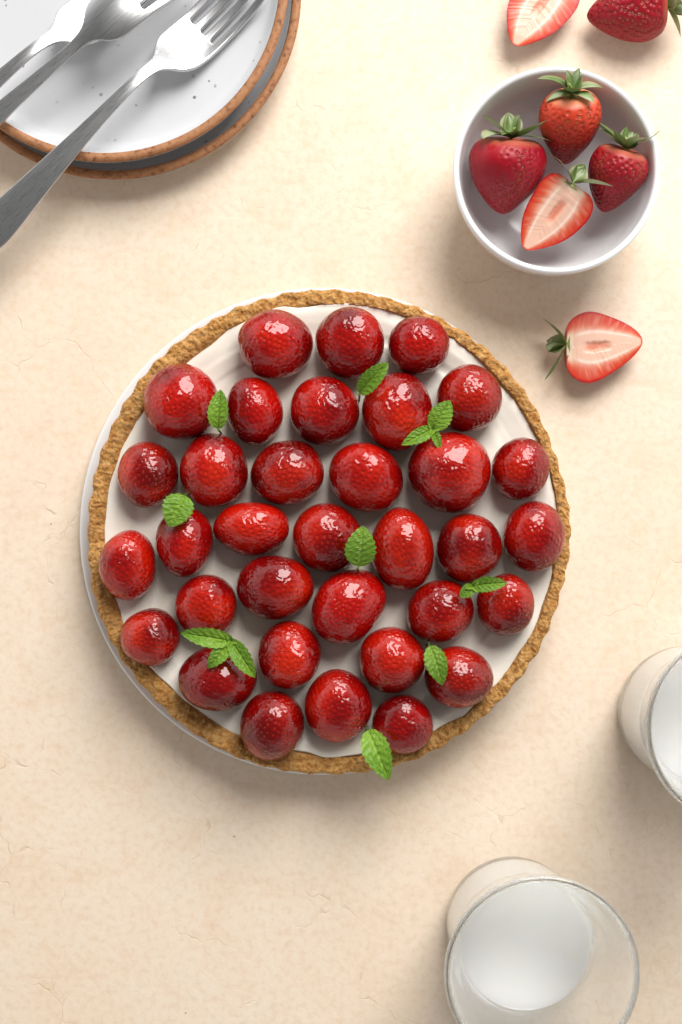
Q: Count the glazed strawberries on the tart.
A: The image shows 34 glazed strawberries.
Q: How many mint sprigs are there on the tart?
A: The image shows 9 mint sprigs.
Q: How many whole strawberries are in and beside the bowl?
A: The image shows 4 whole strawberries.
